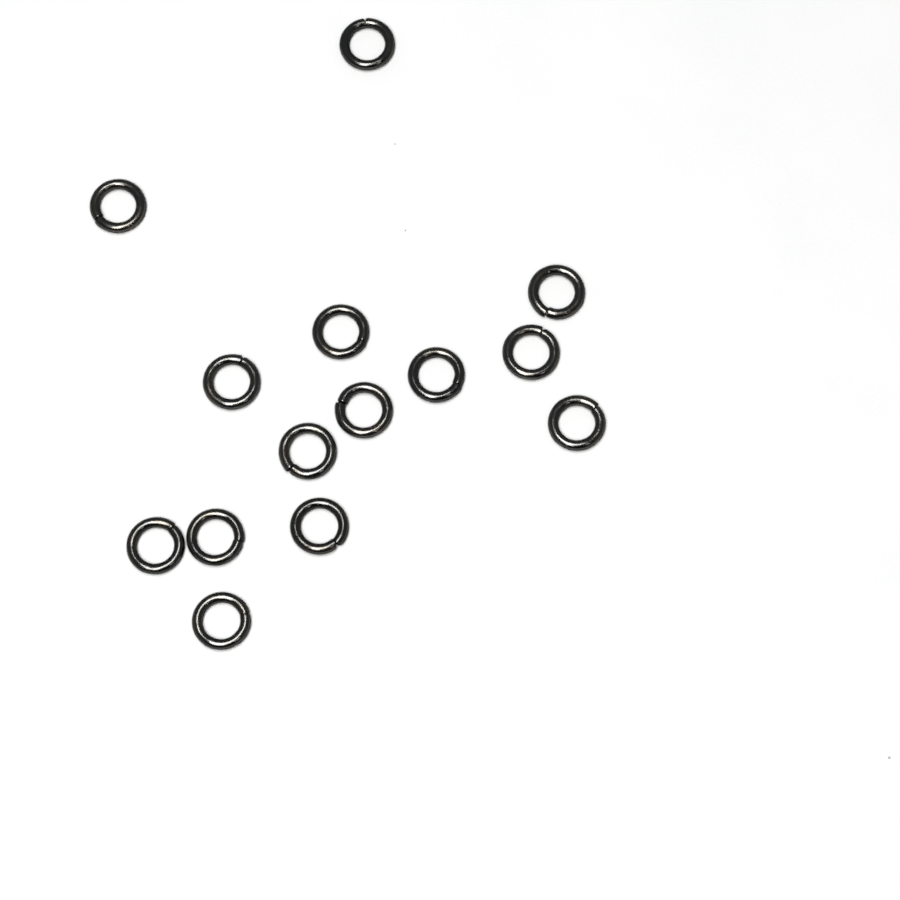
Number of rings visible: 14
